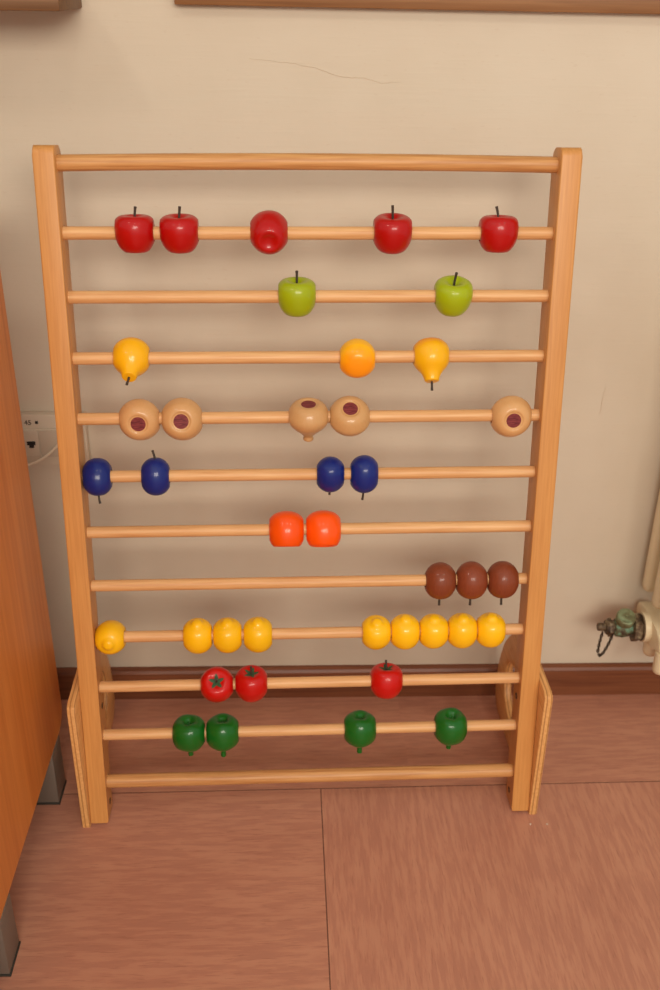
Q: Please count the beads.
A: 40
